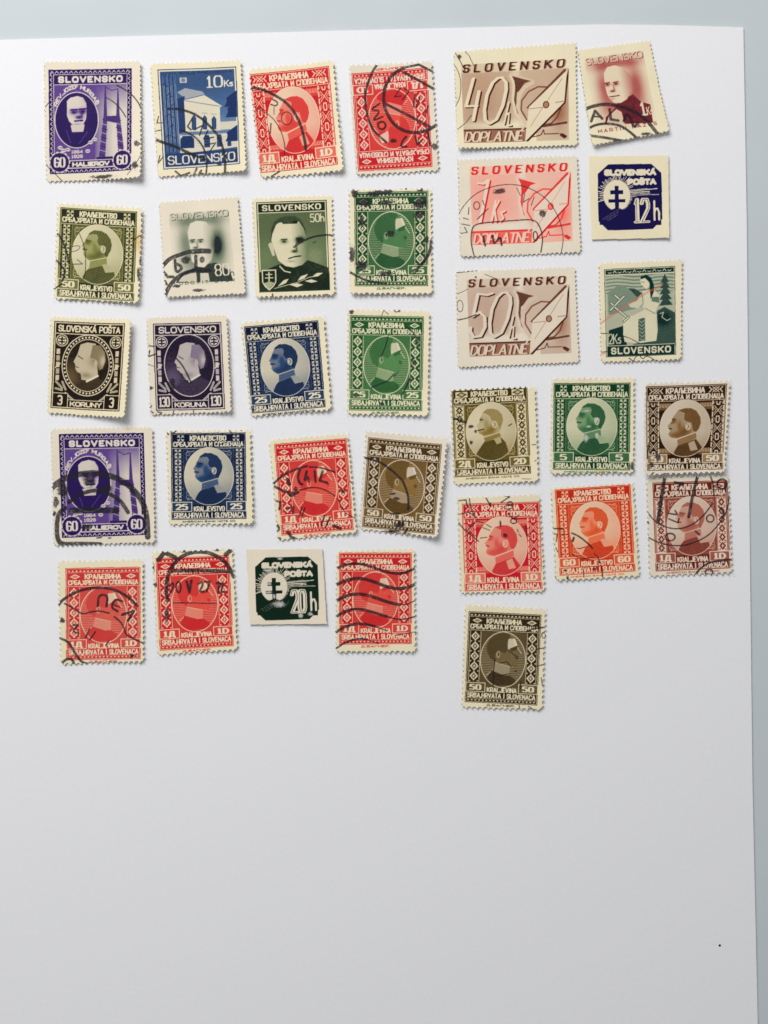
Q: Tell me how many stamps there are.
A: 33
